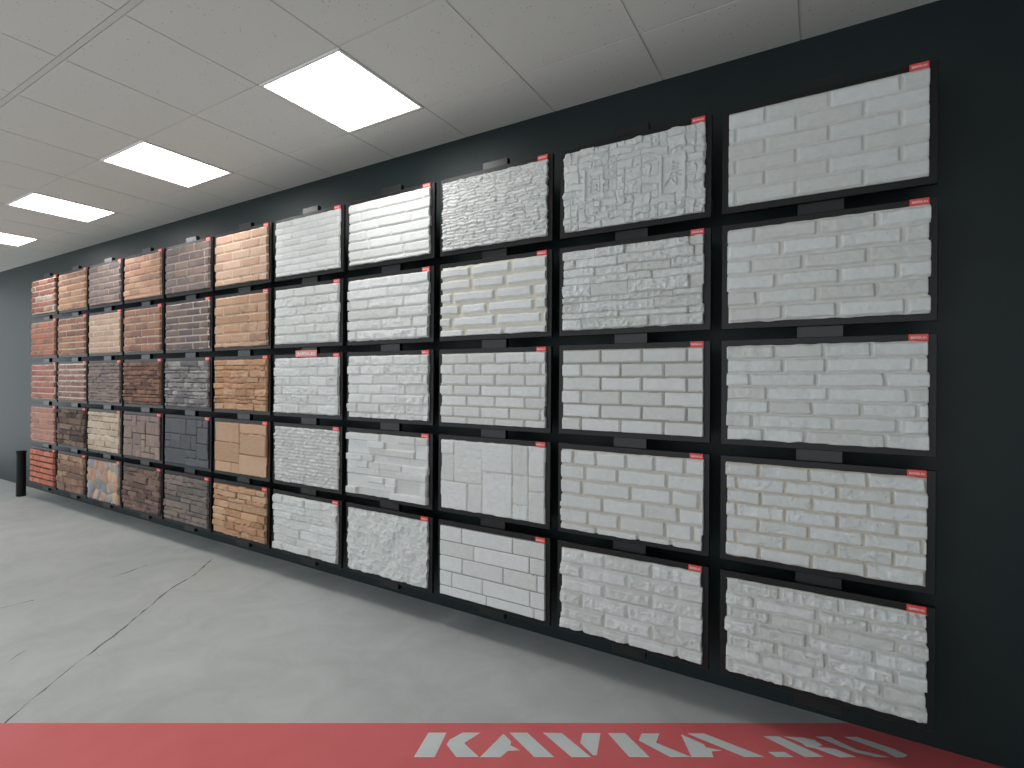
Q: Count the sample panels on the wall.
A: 55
